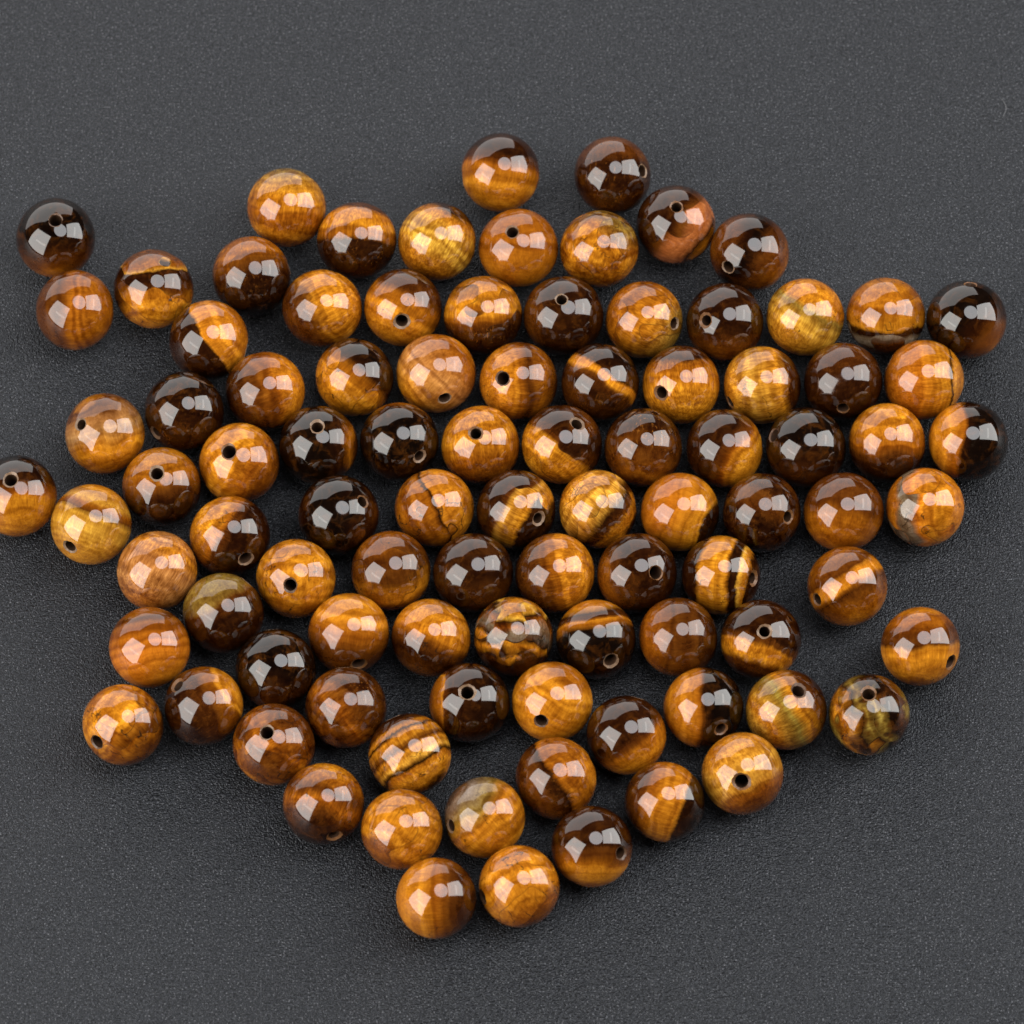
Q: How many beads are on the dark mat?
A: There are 94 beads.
